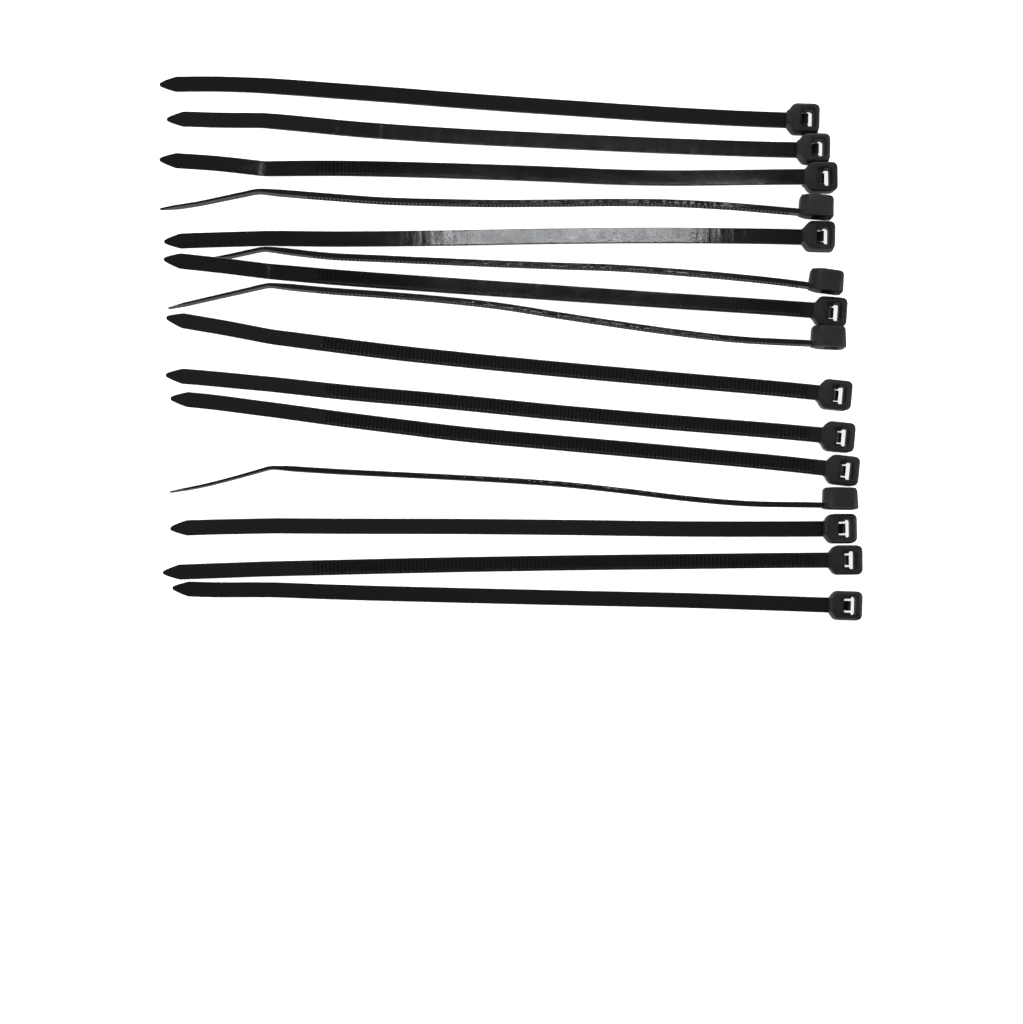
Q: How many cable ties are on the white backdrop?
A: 15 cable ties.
